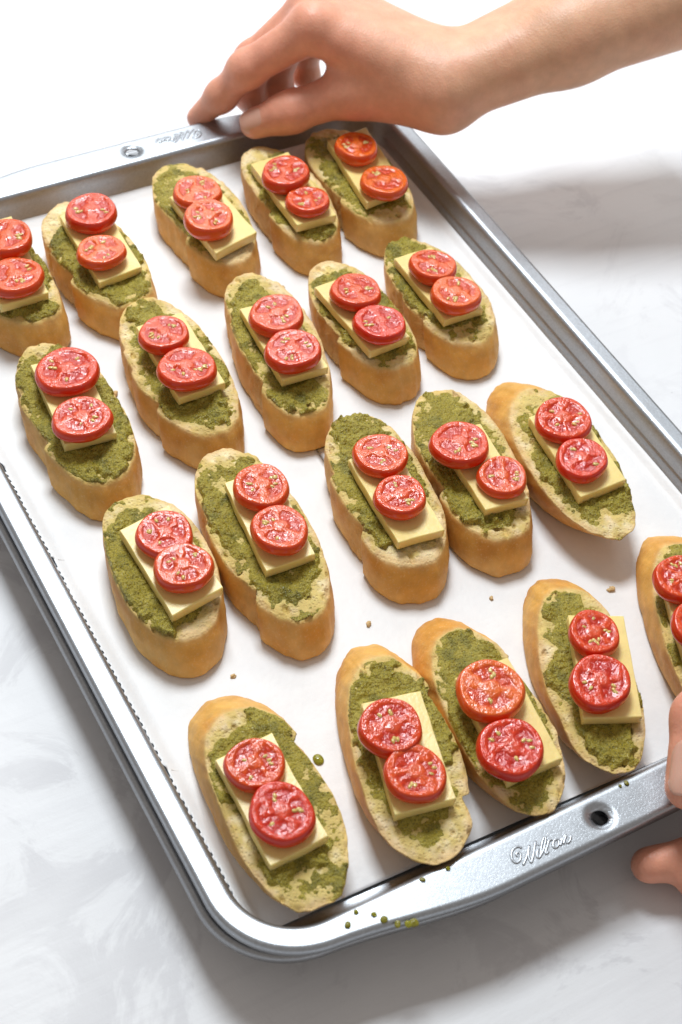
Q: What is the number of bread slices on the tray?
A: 20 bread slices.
